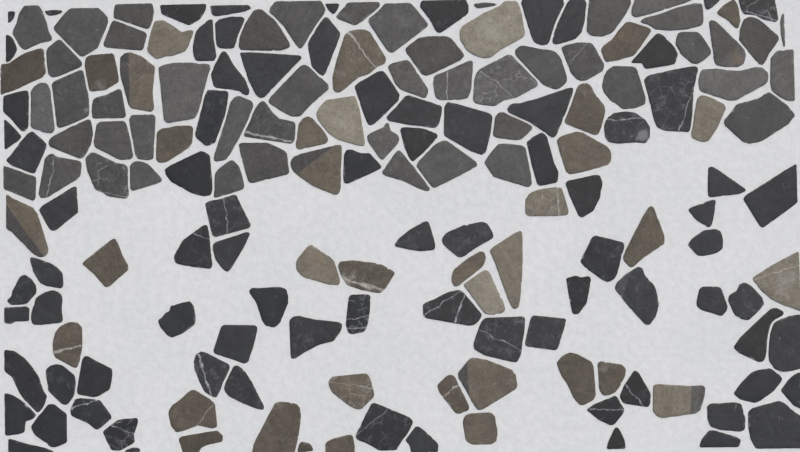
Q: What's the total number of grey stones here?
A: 48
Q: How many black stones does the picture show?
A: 82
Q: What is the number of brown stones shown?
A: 38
